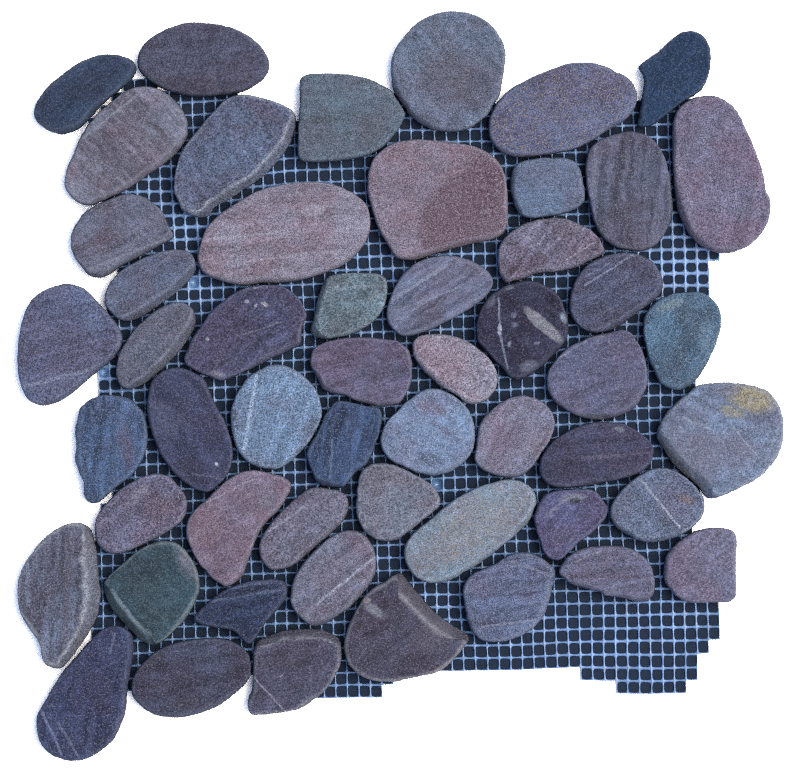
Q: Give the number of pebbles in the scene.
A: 53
